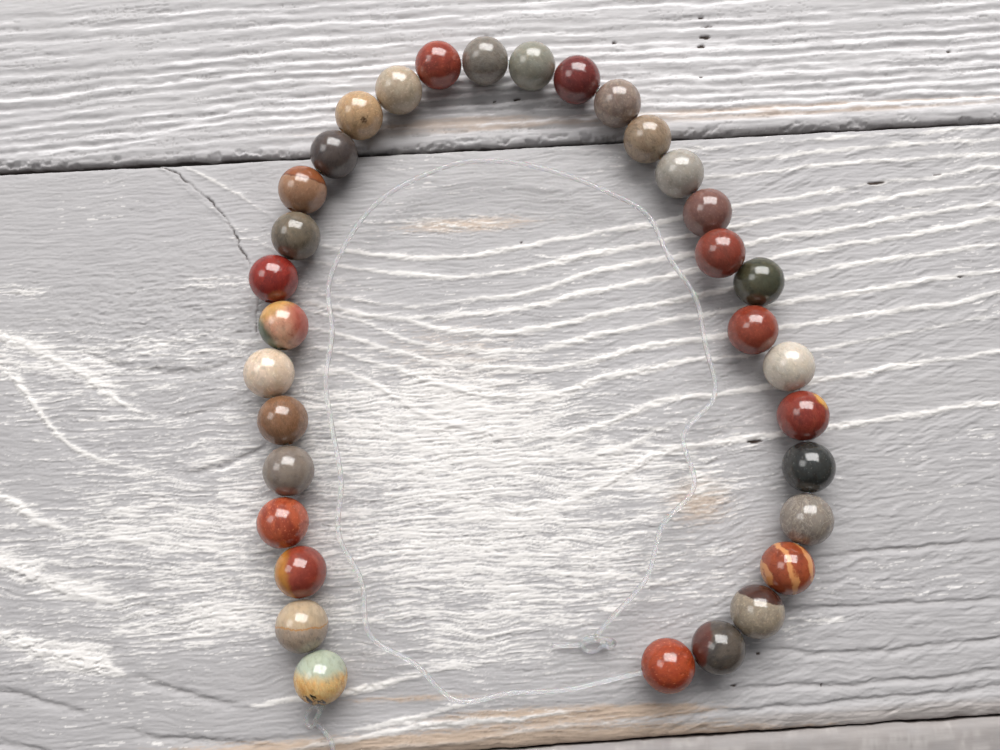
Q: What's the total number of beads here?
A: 33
